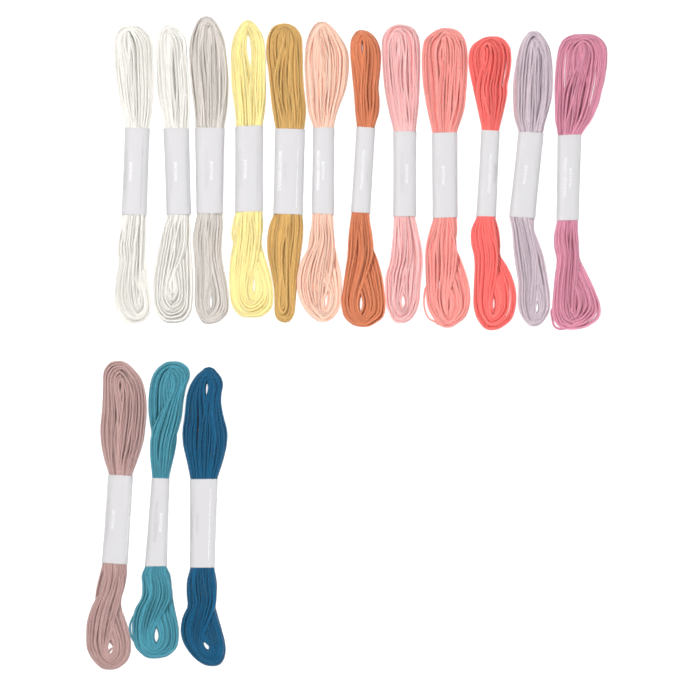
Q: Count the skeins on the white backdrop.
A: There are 15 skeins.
